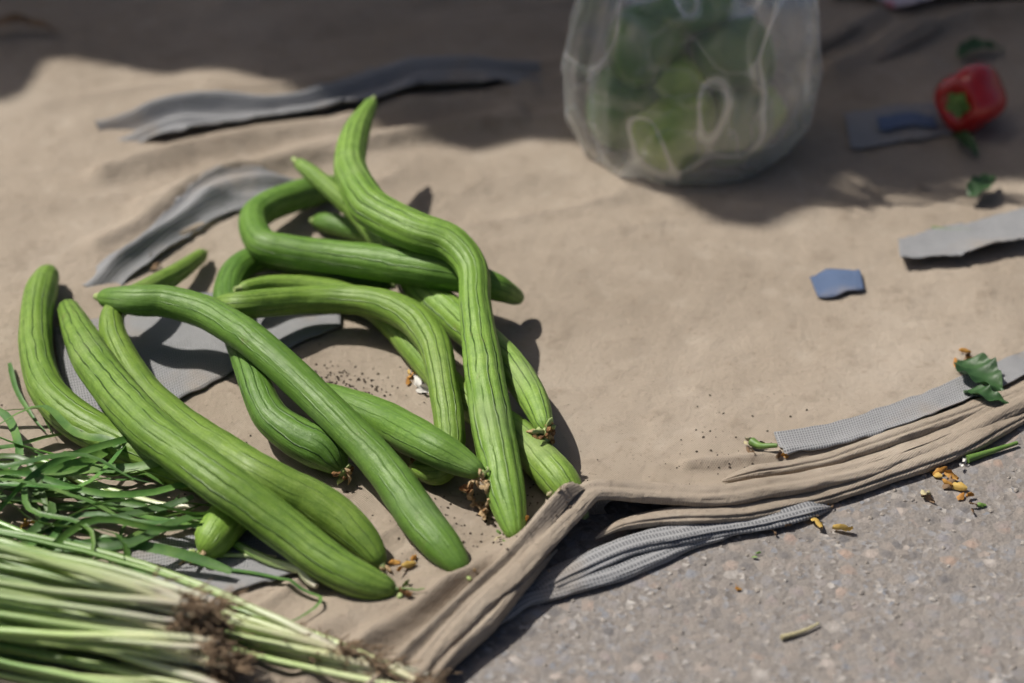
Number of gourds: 13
